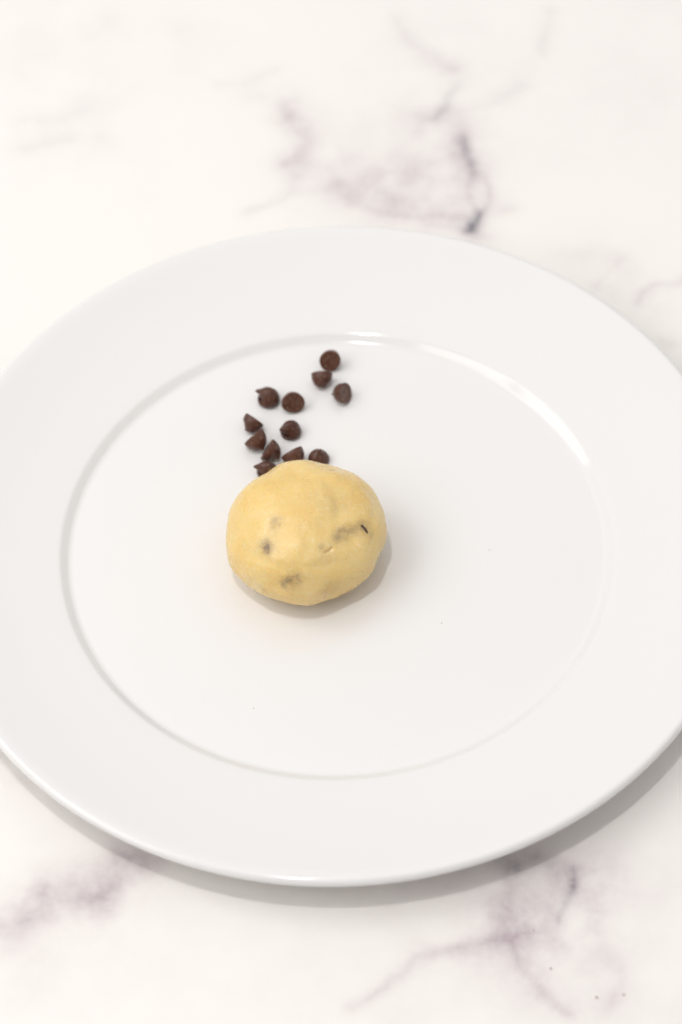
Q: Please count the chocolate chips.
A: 12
